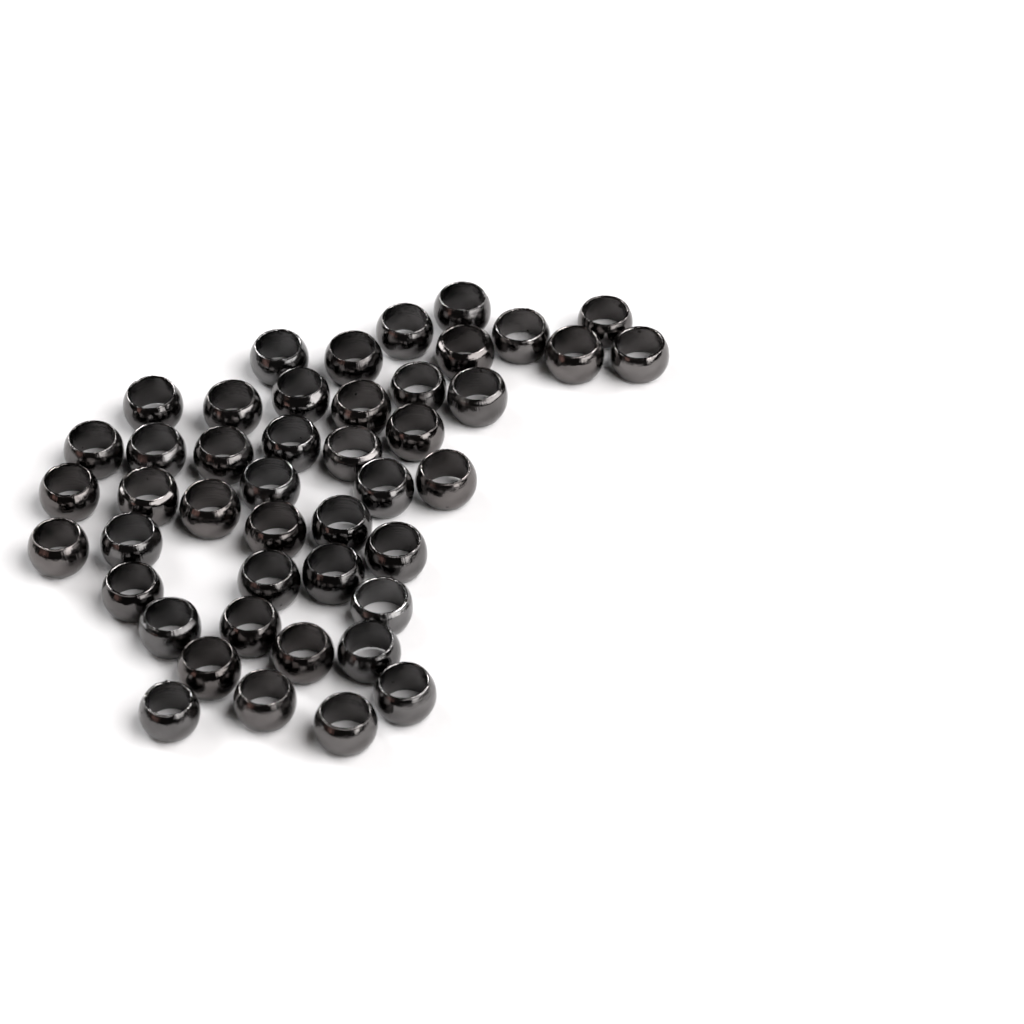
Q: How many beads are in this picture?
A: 45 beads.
